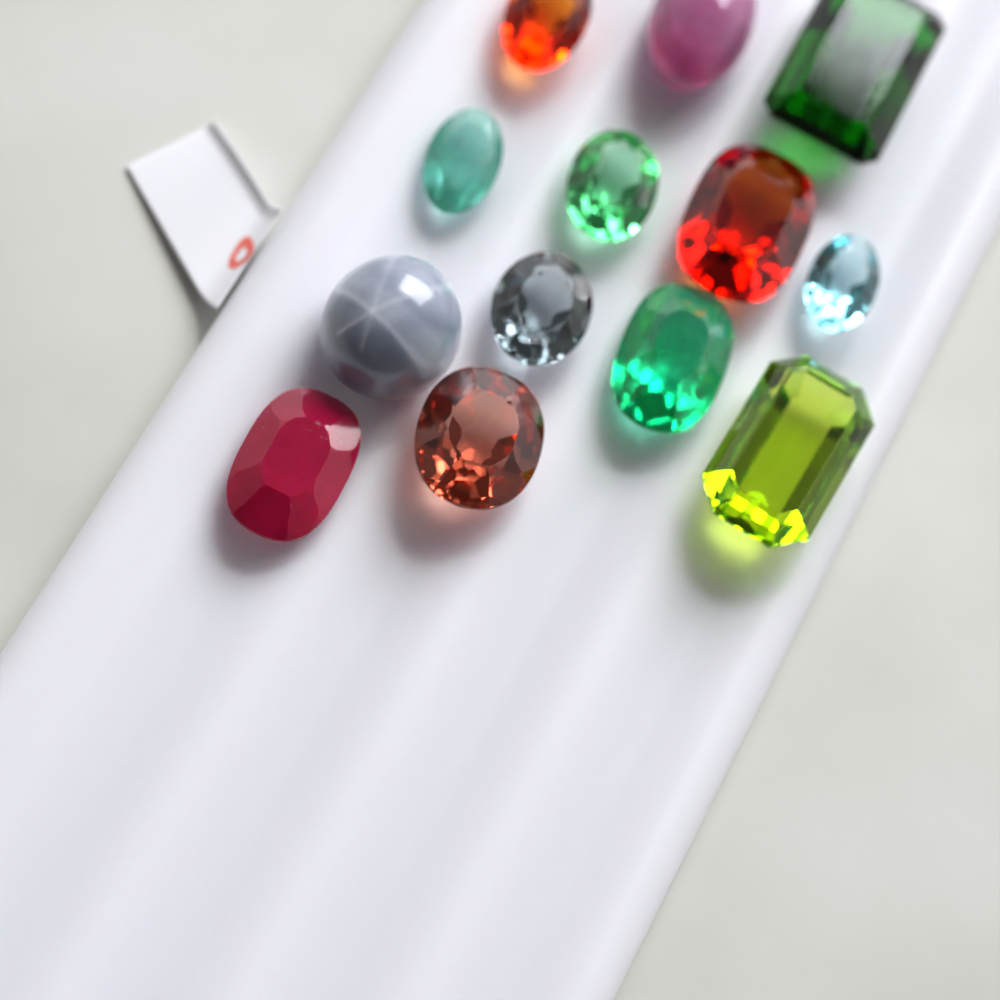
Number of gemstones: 13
